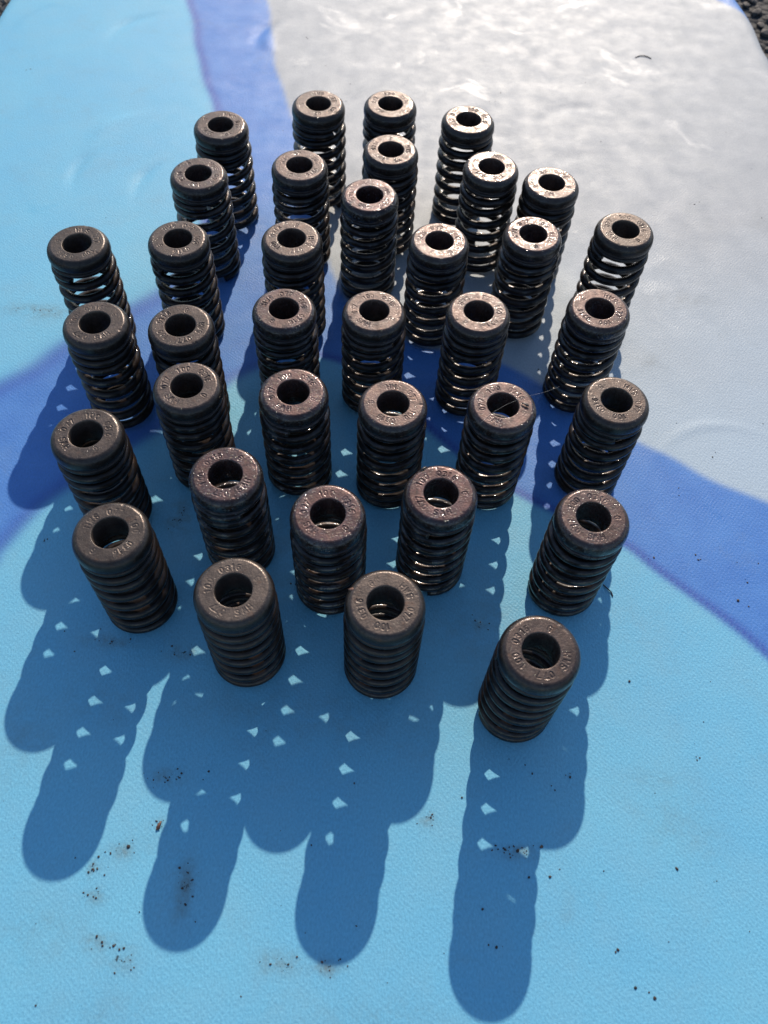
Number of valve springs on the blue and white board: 36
